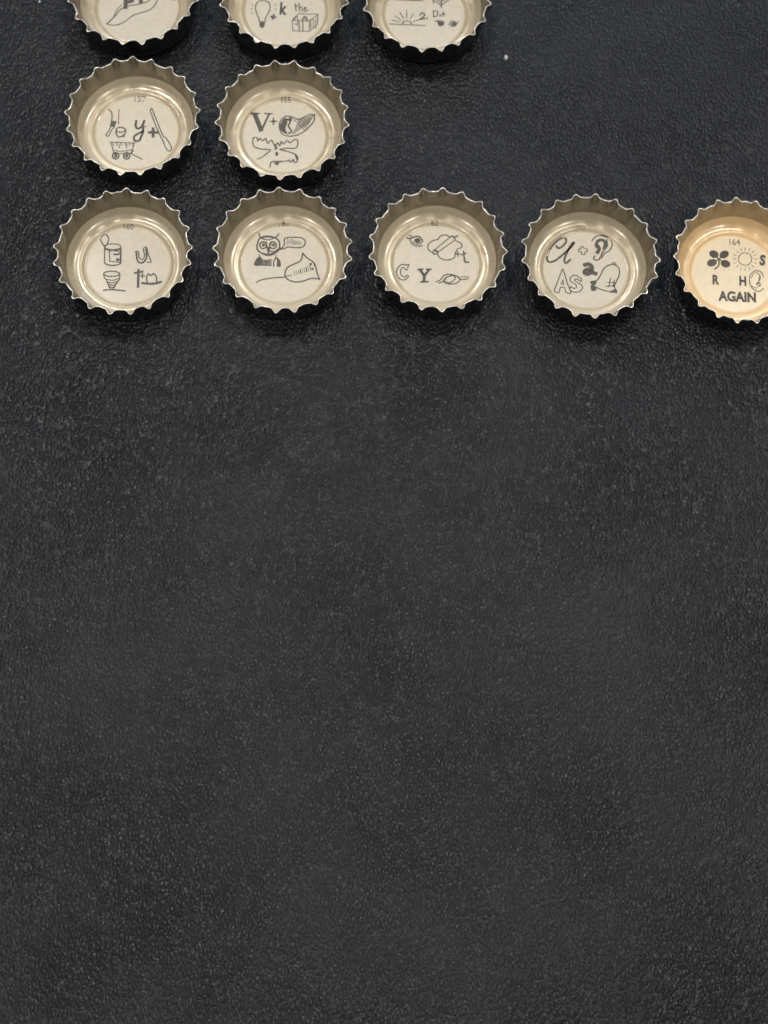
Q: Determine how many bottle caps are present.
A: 10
